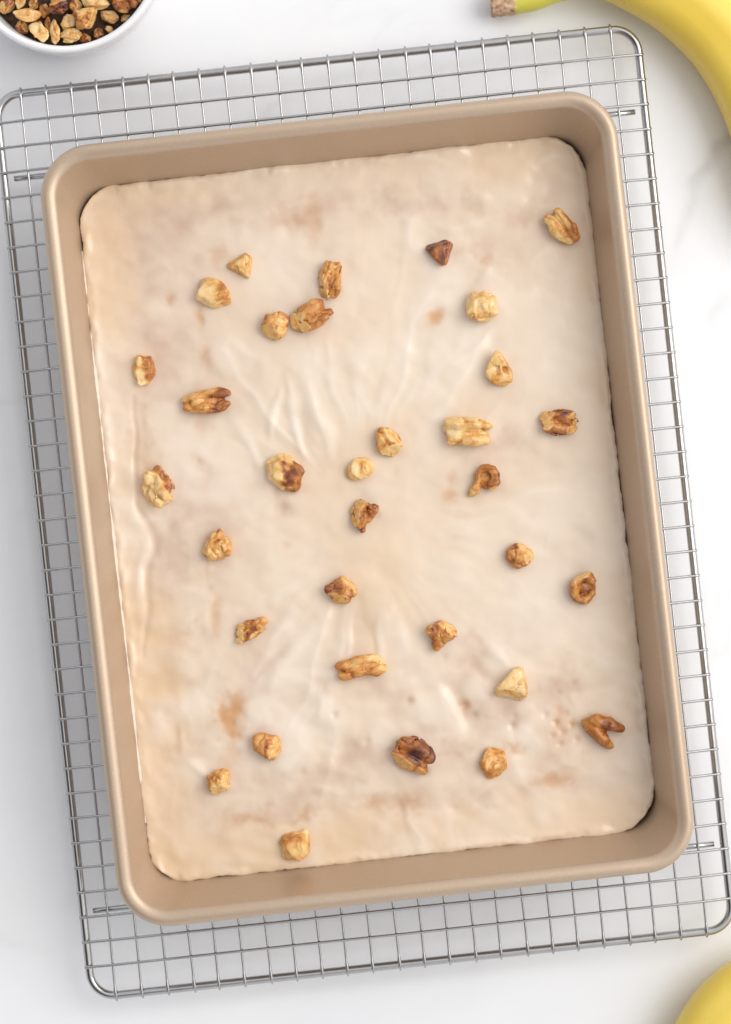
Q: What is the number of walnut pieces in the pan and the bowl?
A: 55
